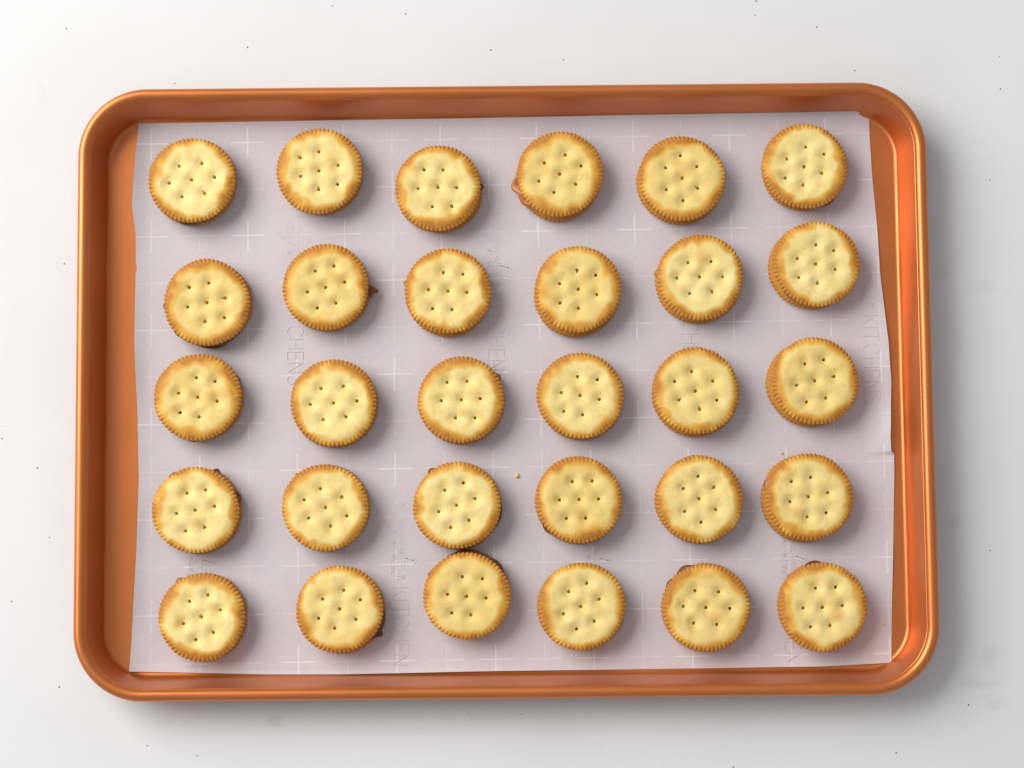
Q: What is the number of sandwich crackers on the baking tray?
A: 30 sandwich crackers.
